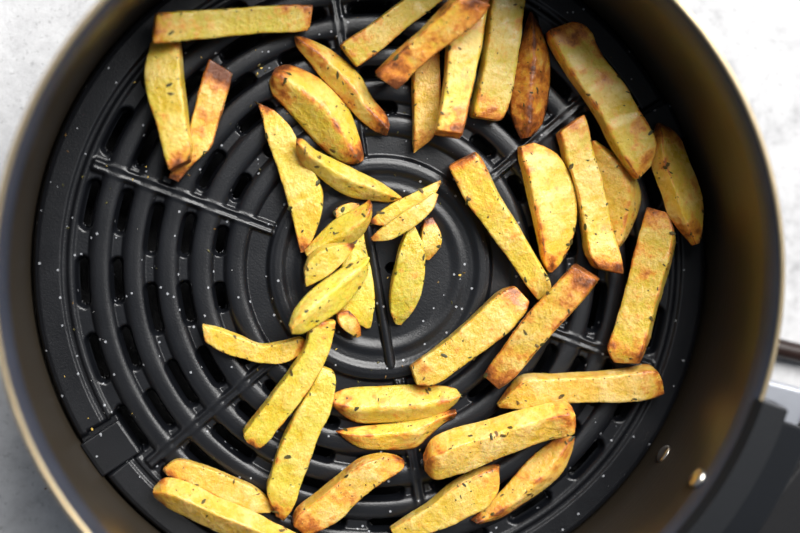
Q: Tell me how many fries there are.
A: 44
